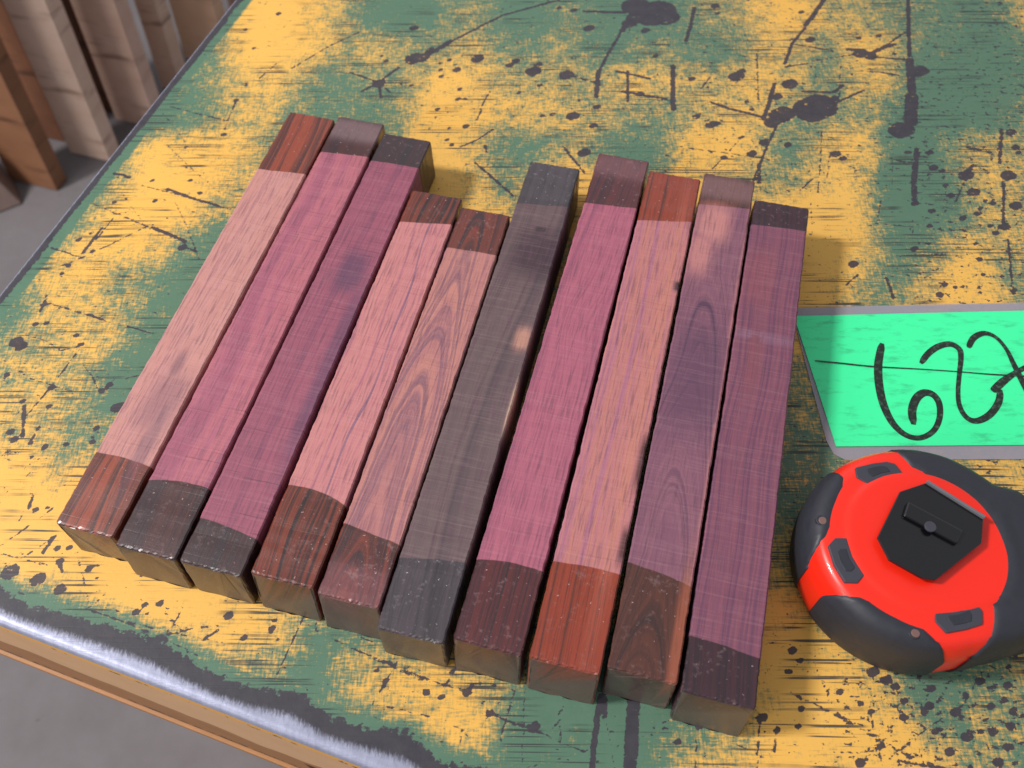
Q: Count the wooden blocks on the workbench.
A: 10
